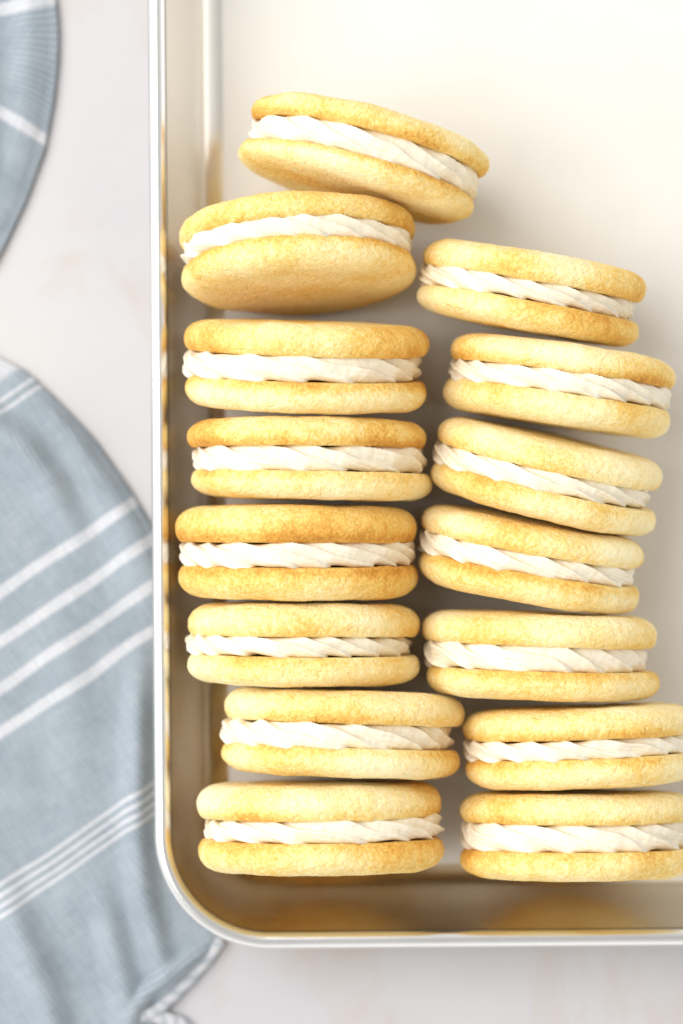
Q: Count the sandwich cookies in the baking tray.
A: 15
